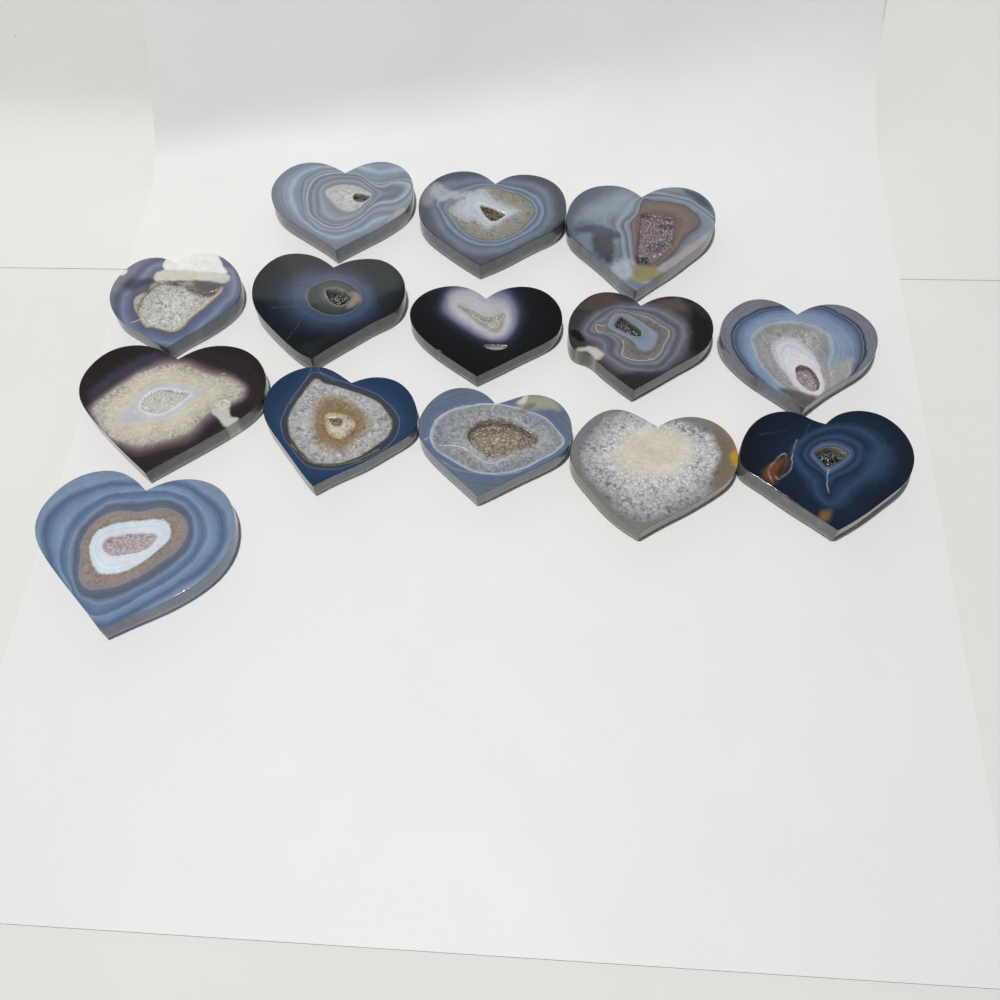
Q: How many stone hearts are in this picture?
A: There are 14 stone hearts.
